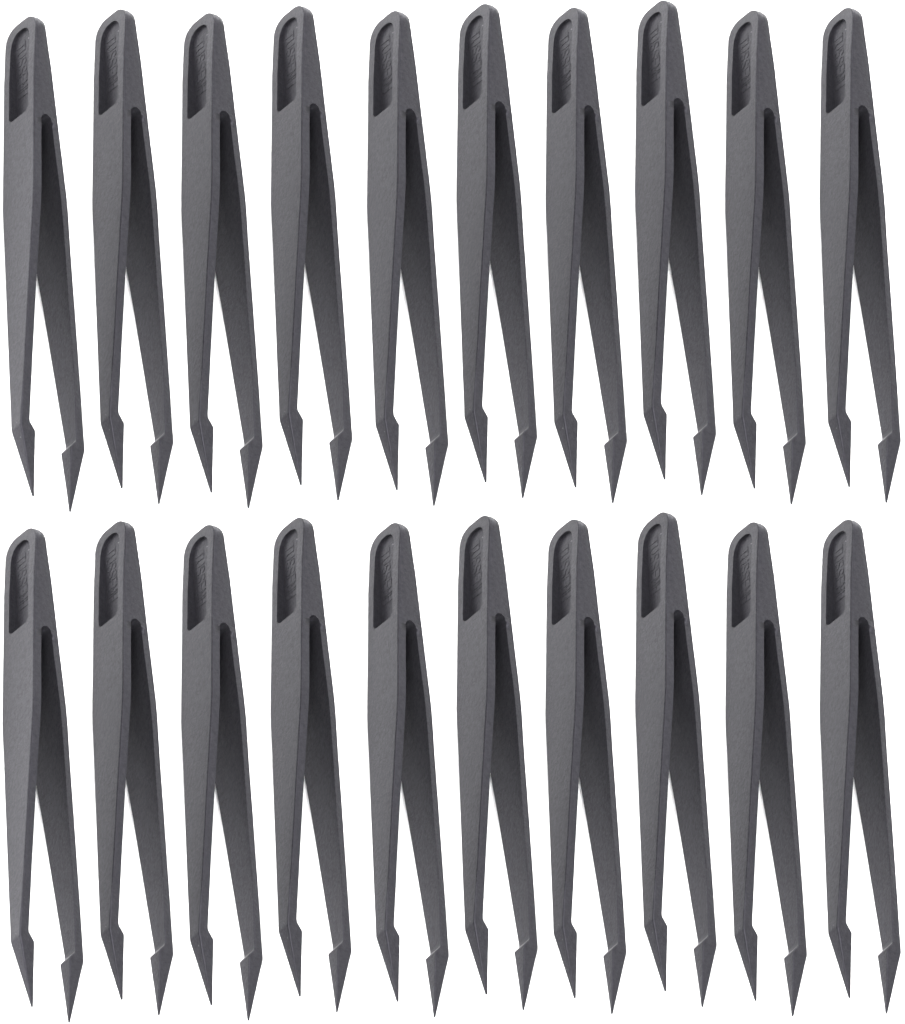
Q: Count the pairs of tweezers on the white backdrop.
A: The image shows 20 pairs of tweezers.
